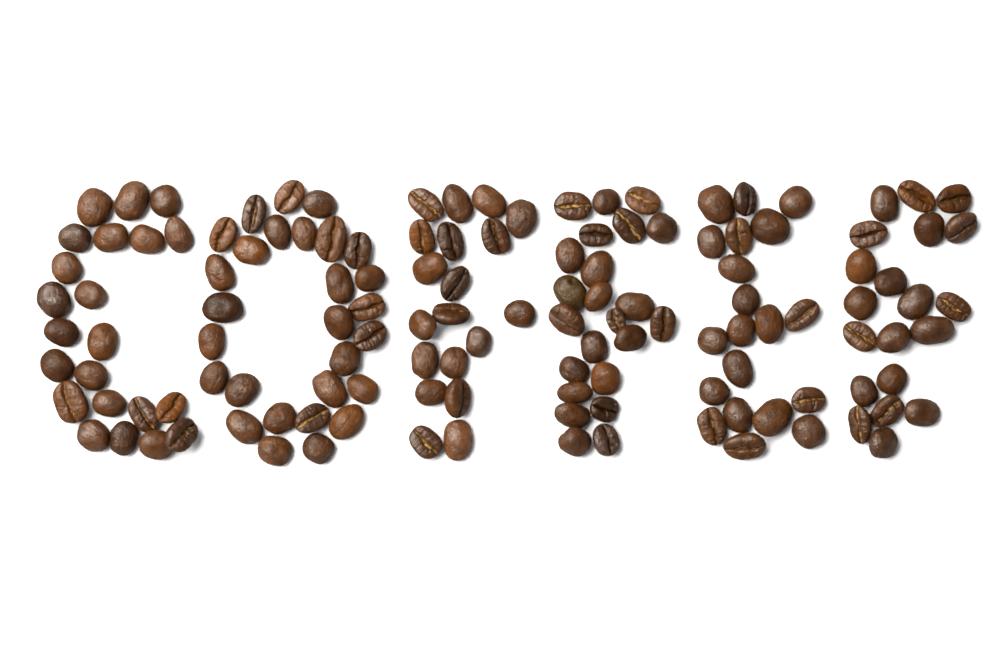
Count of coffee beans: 132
